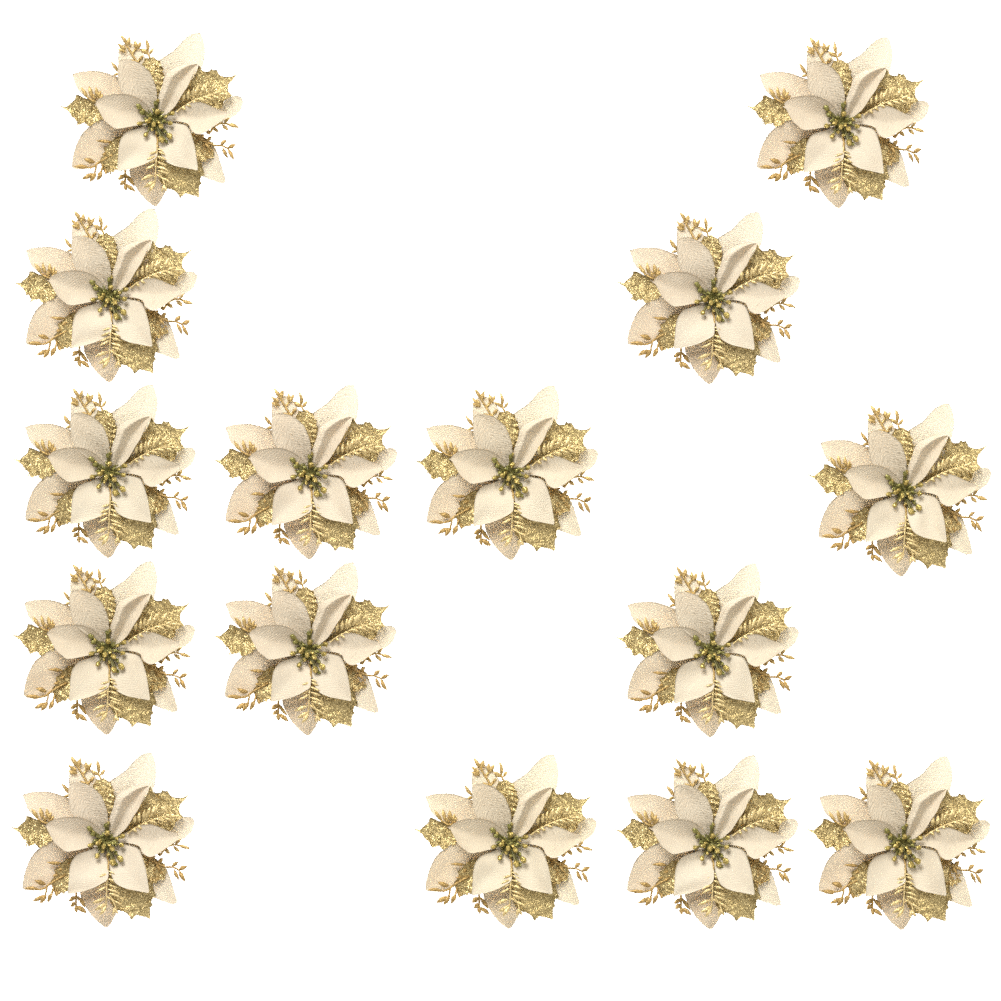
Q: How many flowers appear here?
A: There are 15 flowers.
